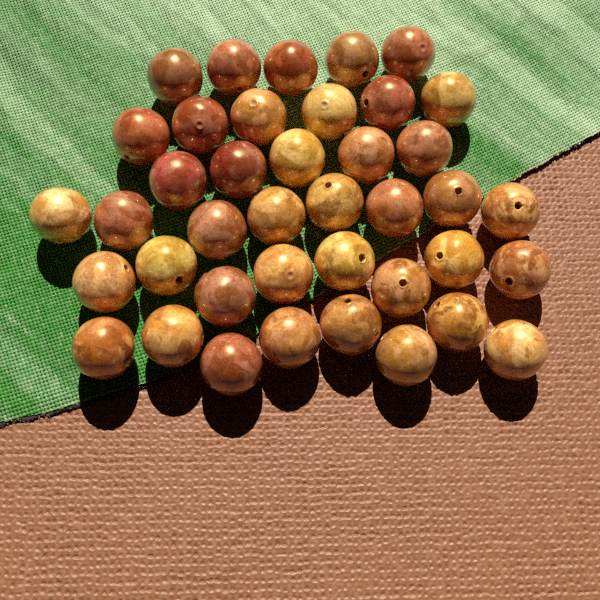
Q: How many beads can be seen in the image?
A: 40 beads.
